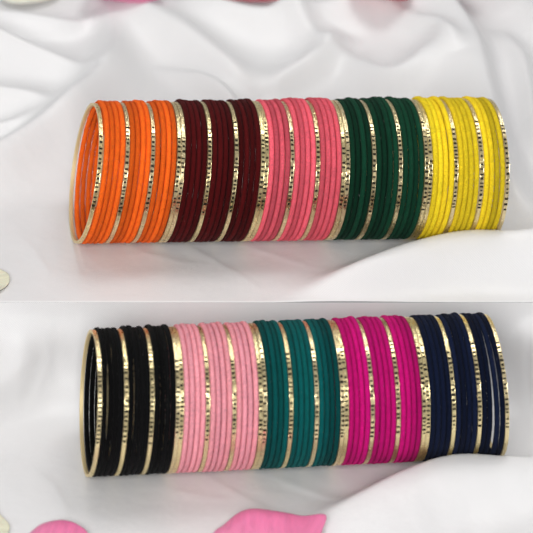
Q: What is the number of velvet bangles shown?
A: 120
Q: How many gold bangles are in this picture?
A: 40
